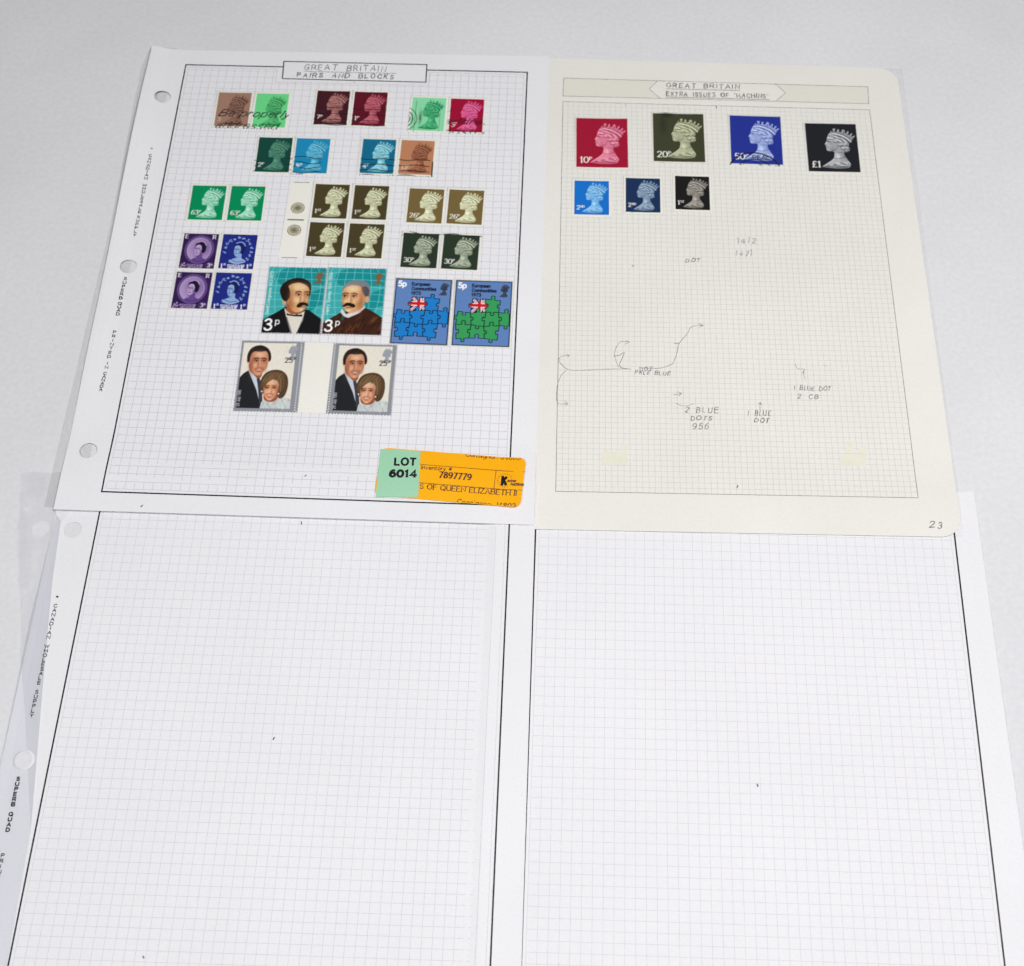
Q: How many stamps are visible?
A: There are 37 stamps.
